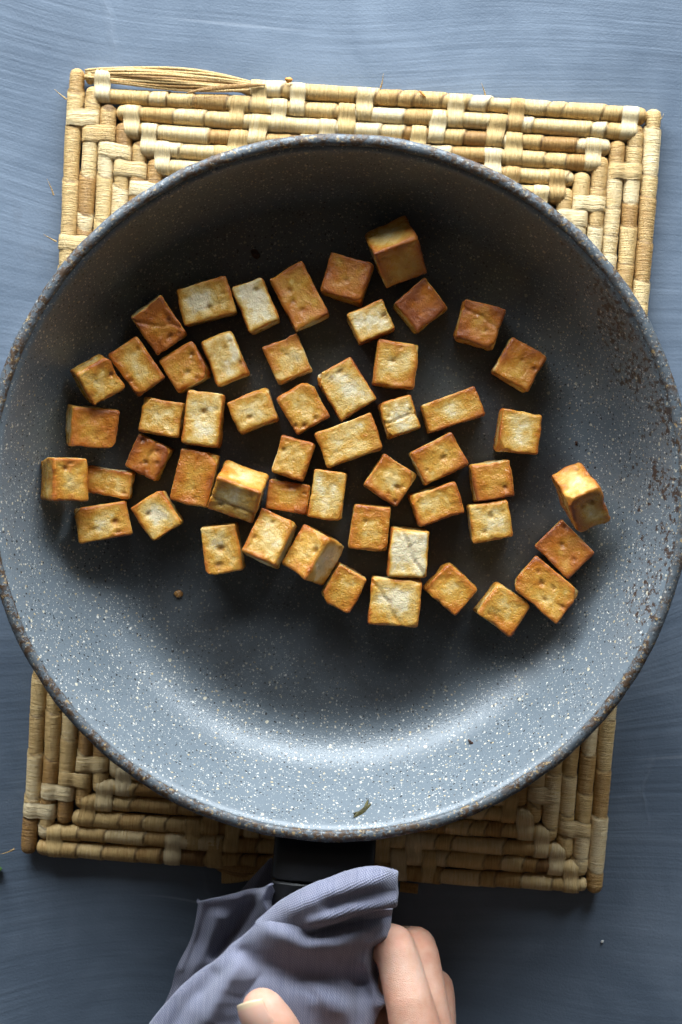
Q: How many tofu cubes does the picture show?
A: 53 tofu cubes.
